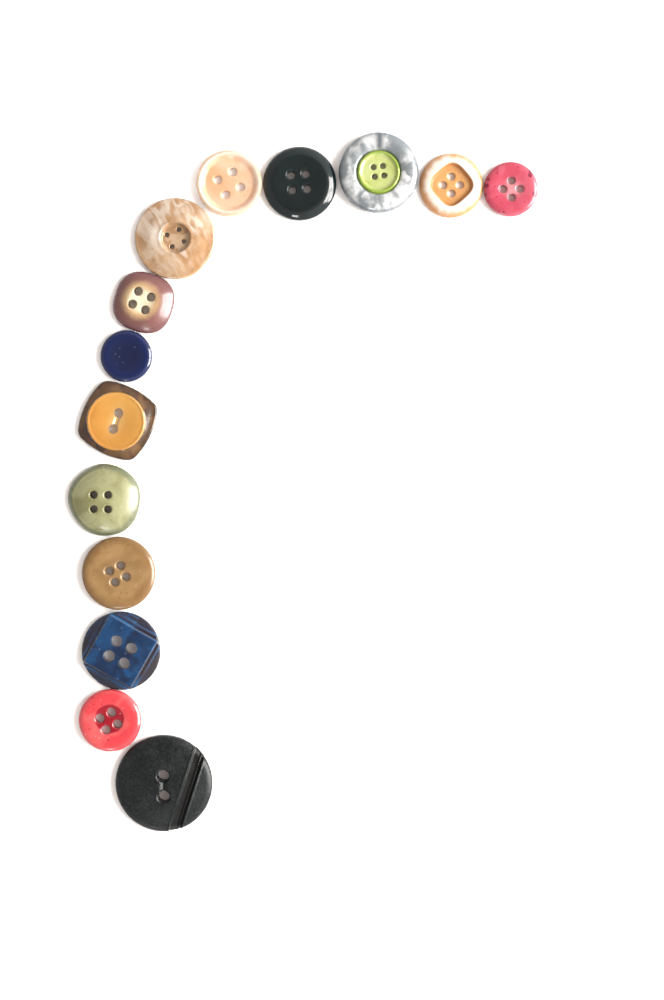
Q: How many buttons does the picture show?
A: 14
